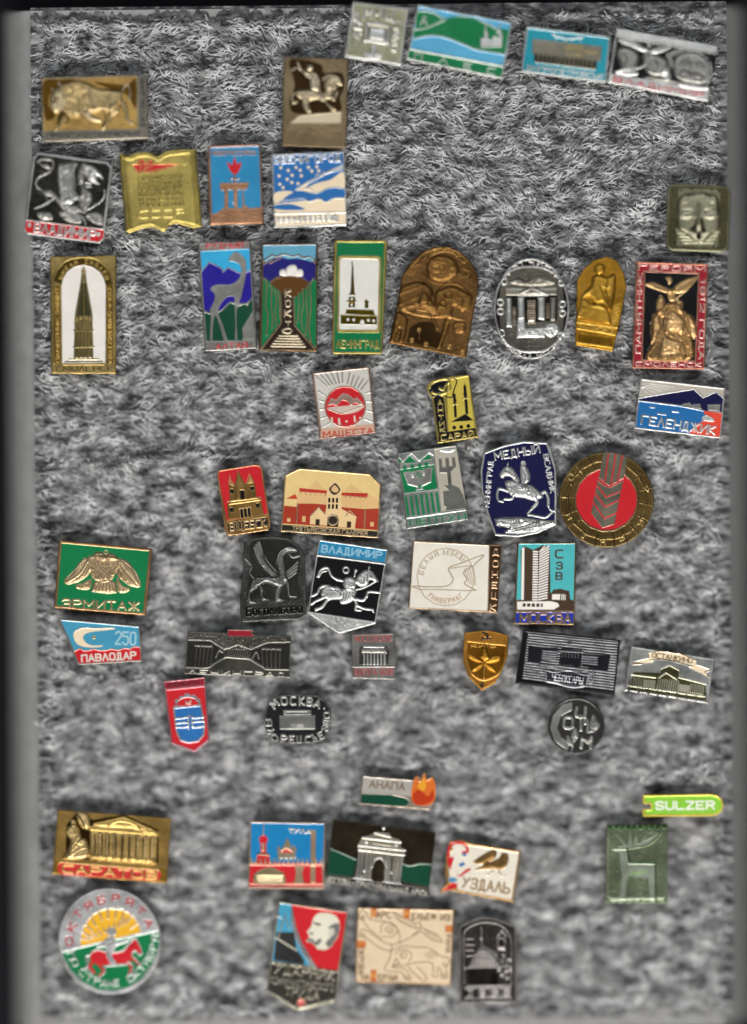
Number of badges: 52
